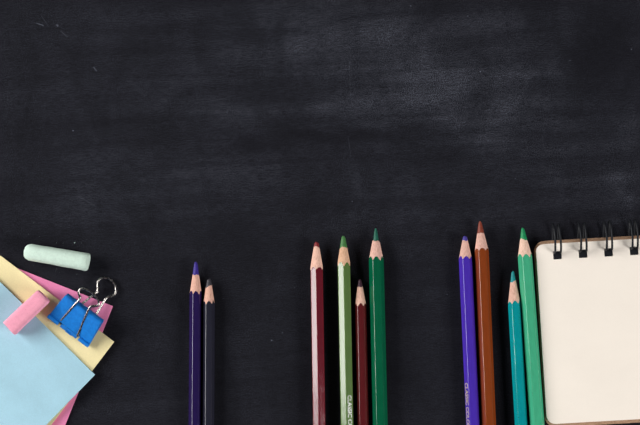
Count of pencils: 10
